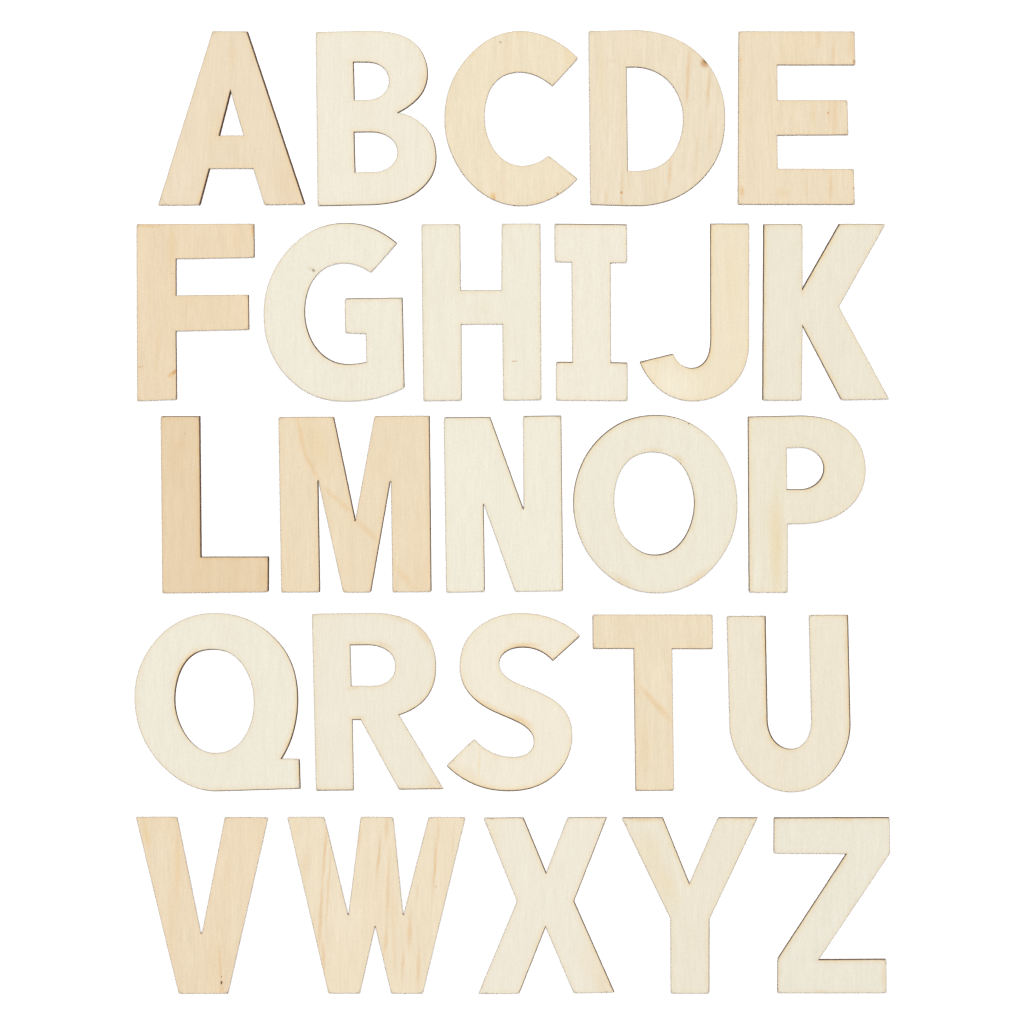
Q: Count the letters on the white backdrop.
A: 26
